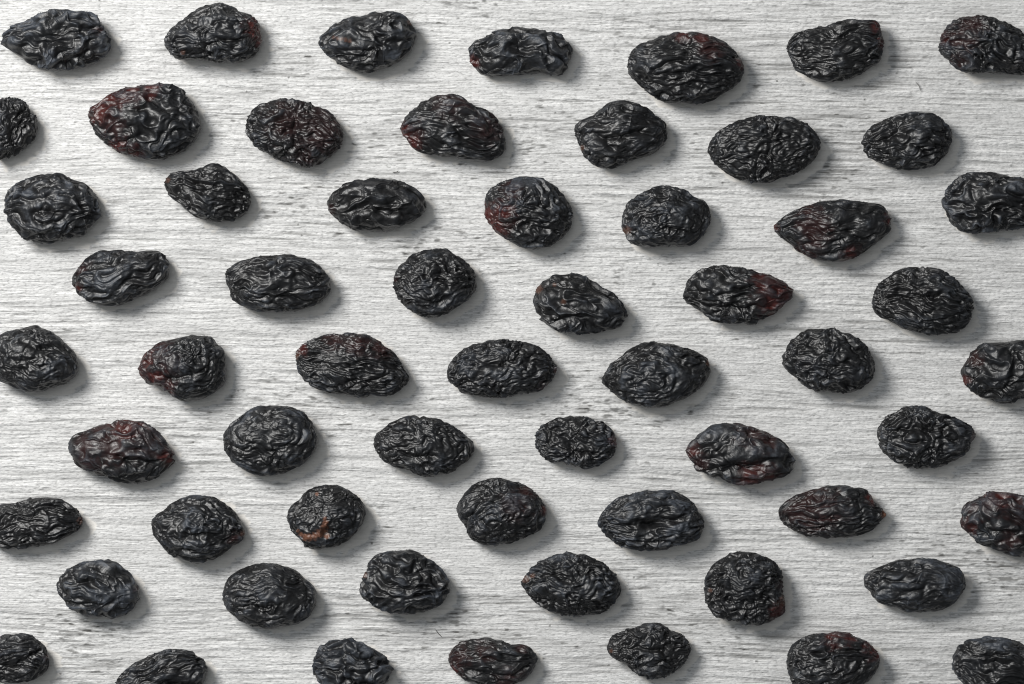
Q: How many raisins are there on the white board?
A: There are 60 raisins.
